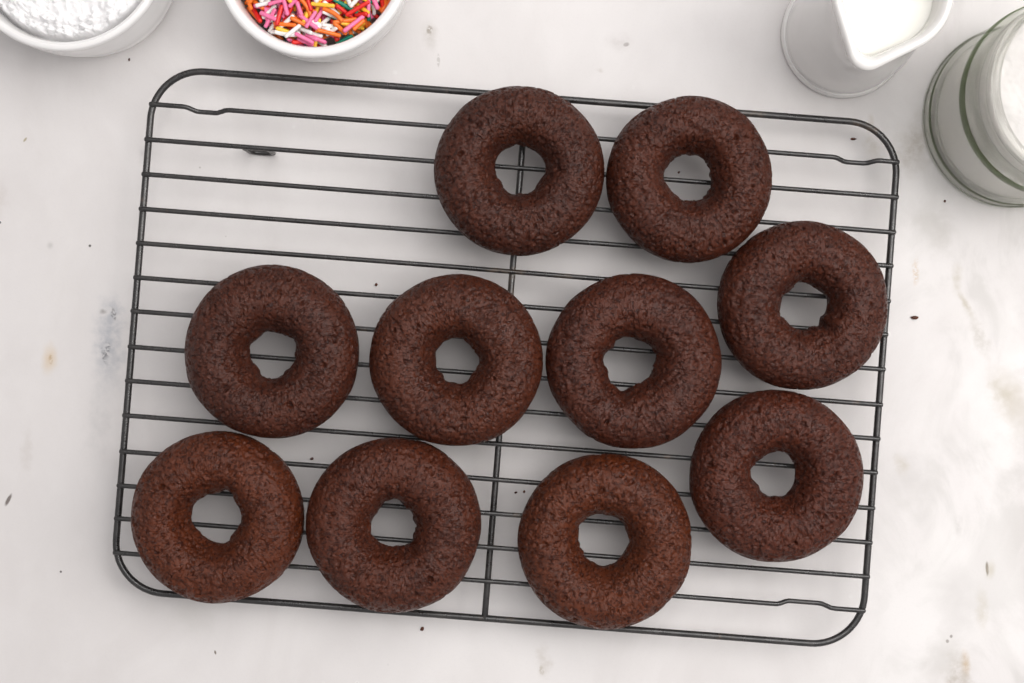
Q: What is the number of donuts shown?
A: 10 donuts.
